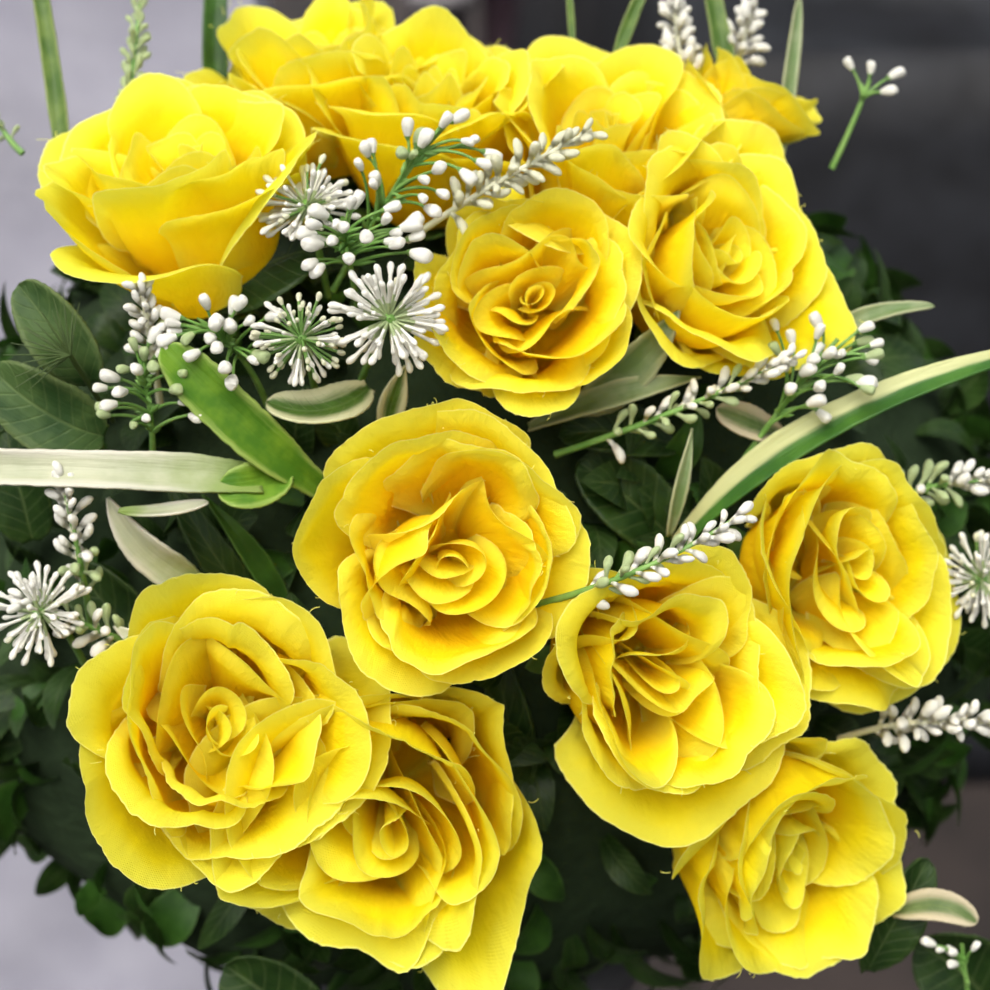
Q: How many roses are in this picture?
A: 13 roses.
